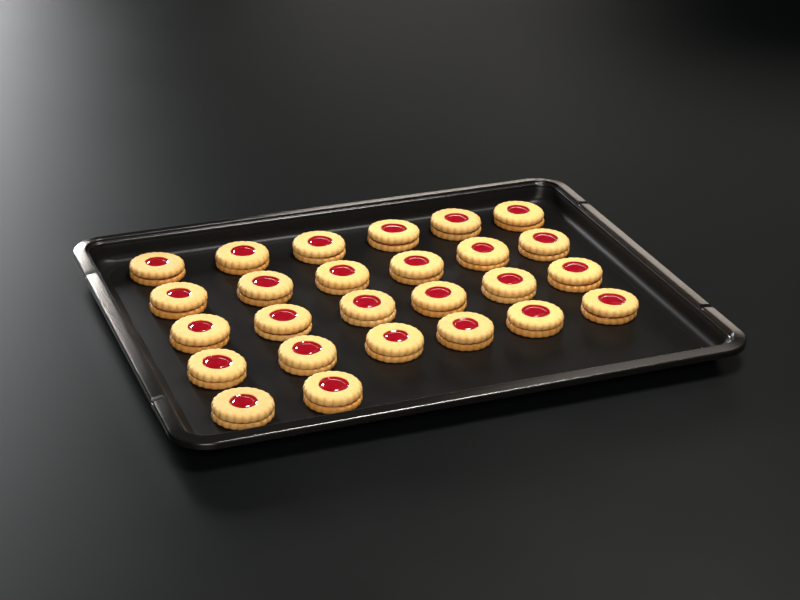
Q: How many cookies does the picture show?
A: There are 26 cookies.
